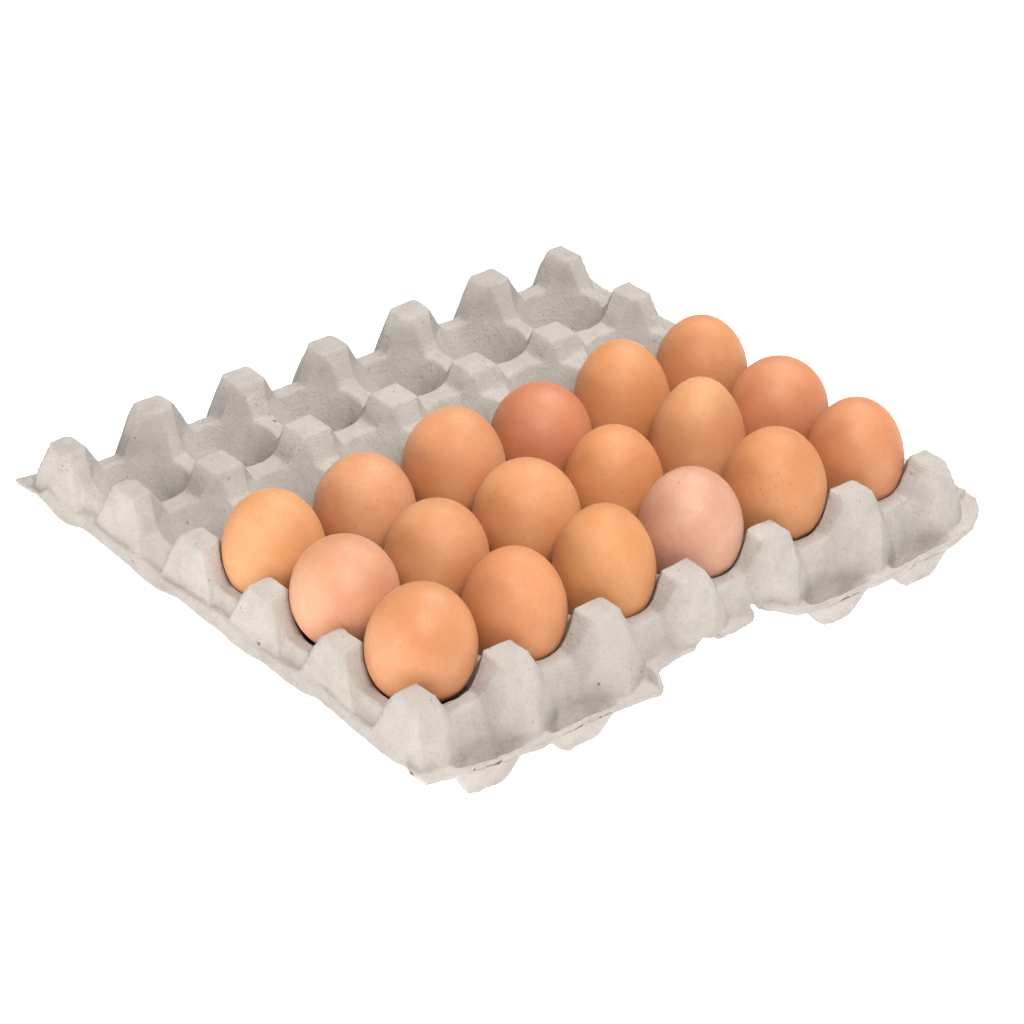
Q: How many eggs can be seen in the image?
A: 18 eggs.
